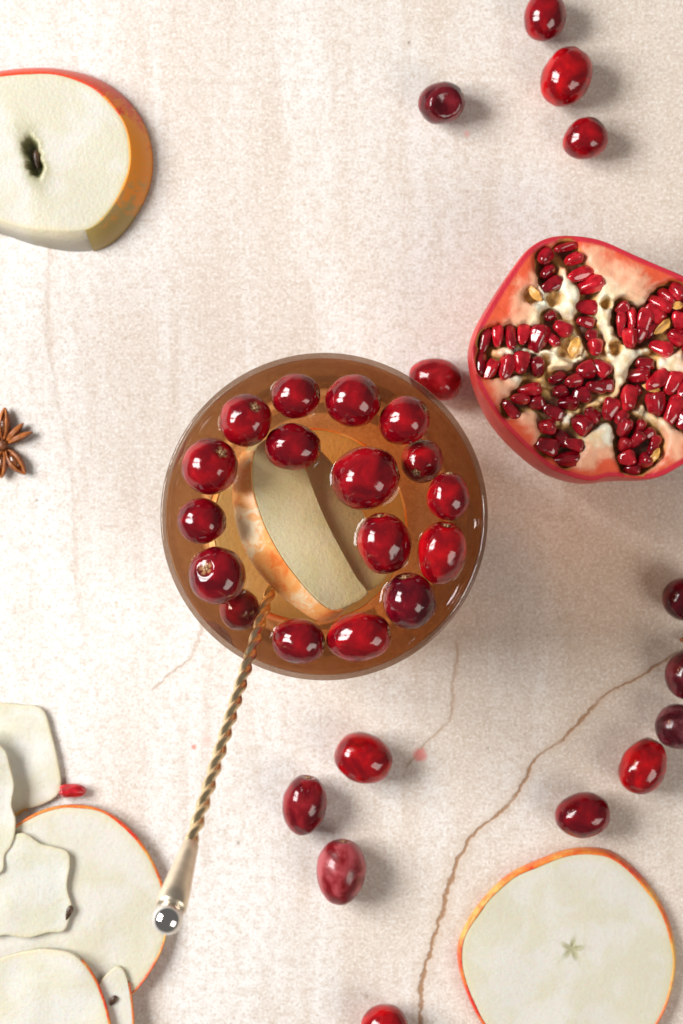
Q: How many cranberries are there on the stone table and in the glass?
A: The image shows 31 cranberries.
